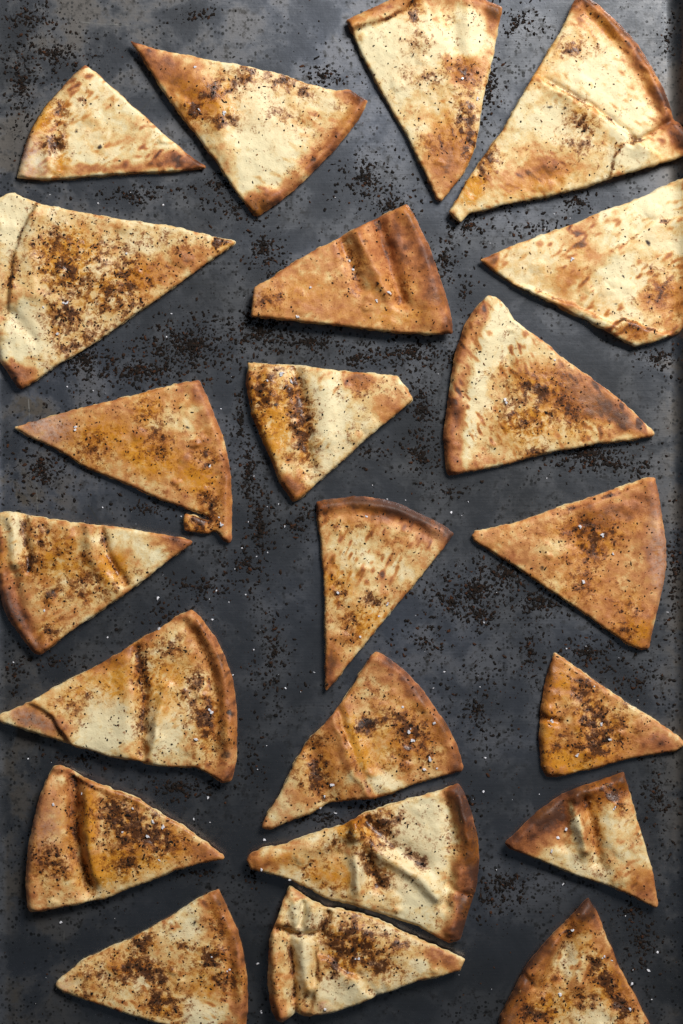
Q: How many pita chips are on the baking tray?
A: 22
